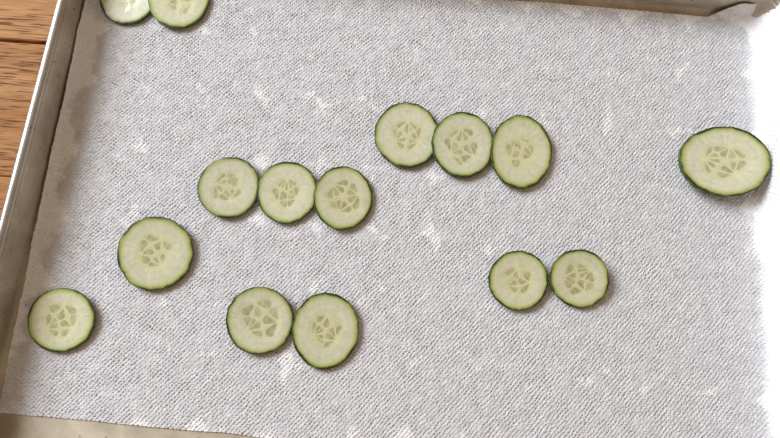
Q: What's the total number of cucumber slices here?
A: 15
